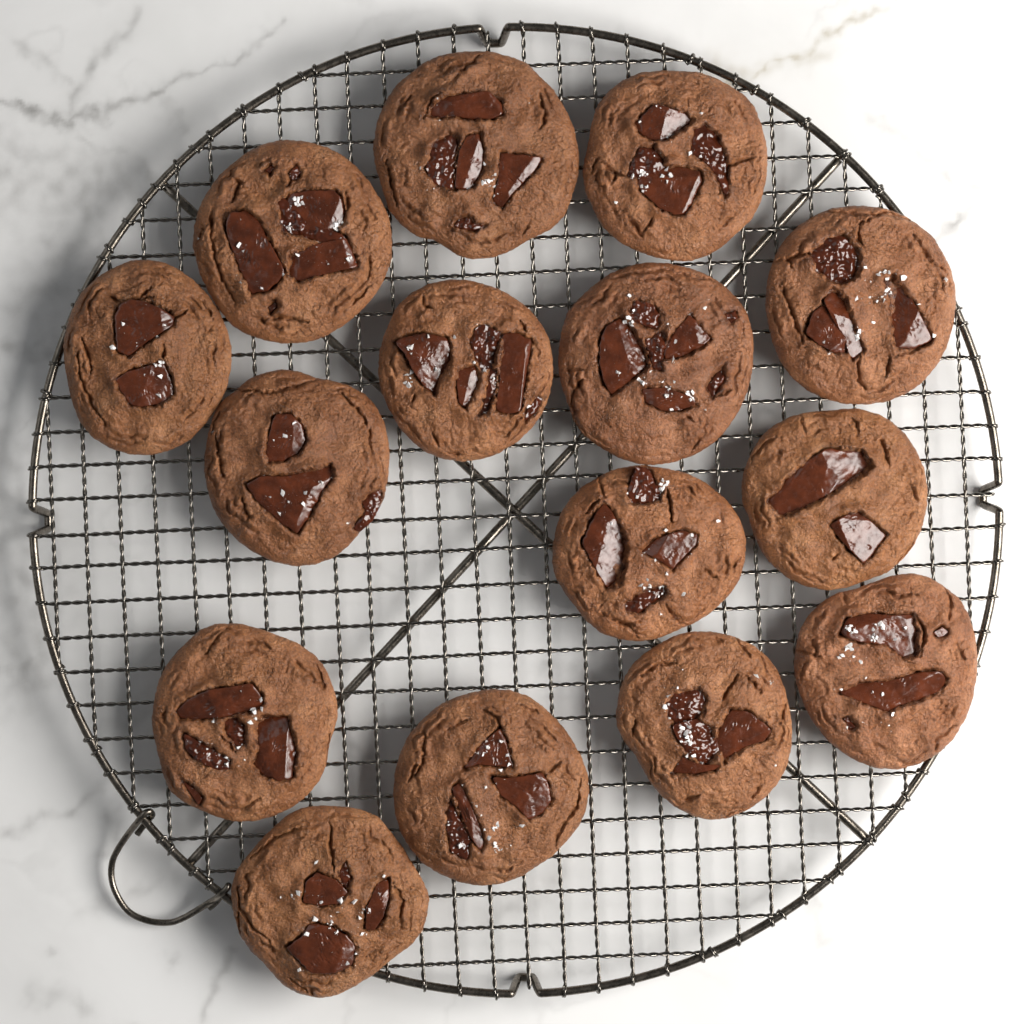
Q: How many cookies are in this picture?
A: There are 15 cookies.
